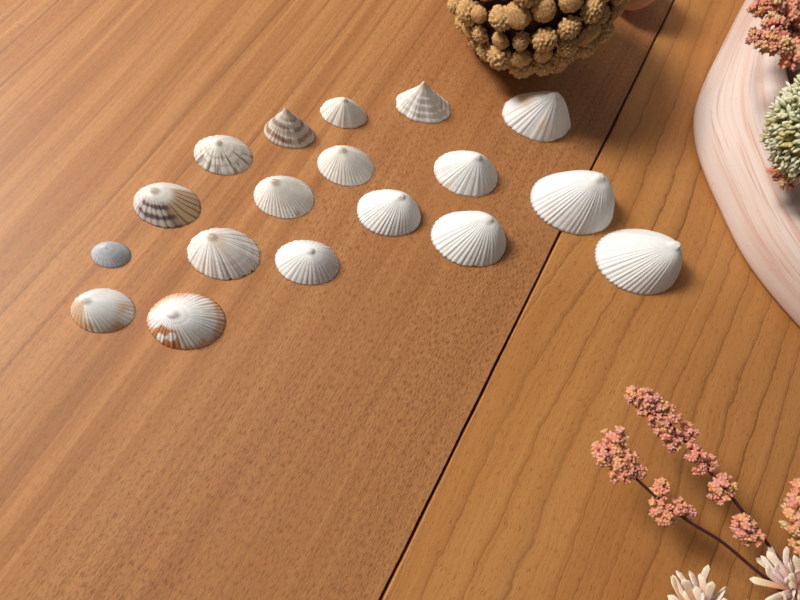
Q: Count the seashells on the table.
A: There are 18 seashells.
